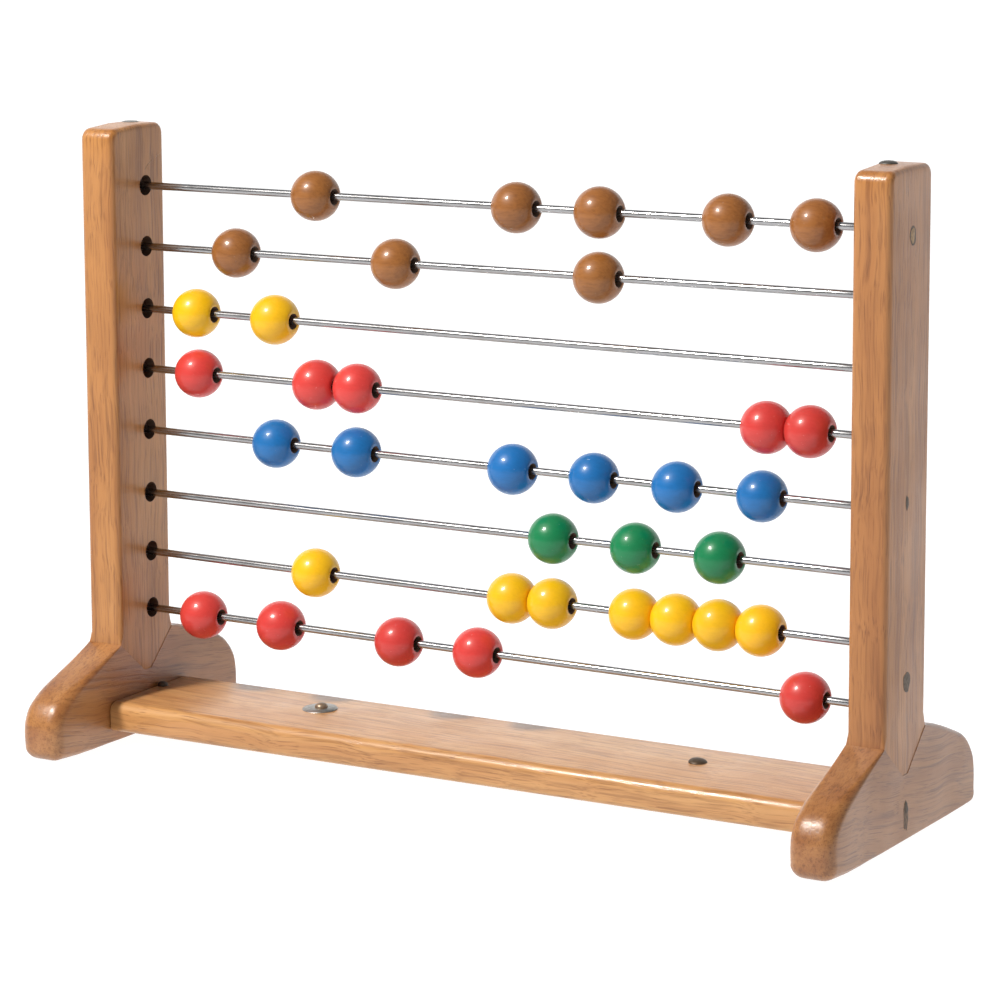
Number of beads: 36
